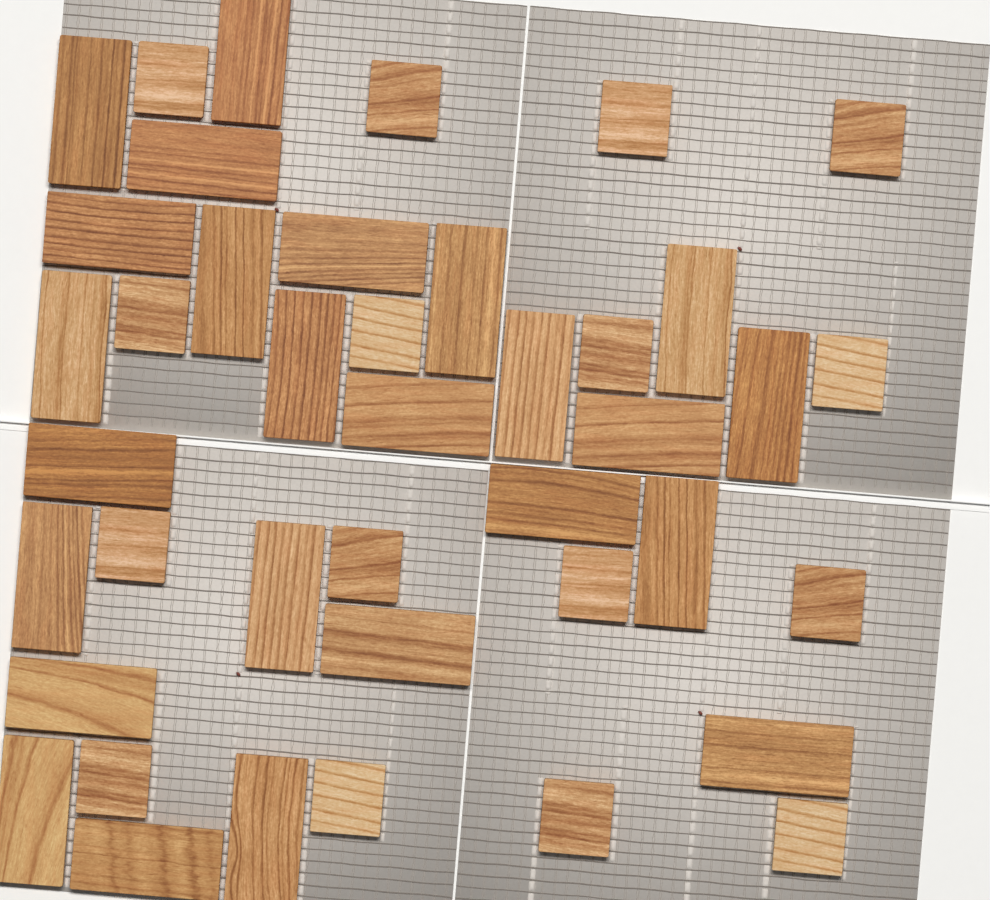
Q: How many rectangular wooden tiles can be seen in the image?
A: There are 25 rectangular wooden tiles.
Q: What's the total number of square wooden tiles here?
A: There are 16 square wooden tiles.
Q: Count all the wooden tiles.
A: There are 41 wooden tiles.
